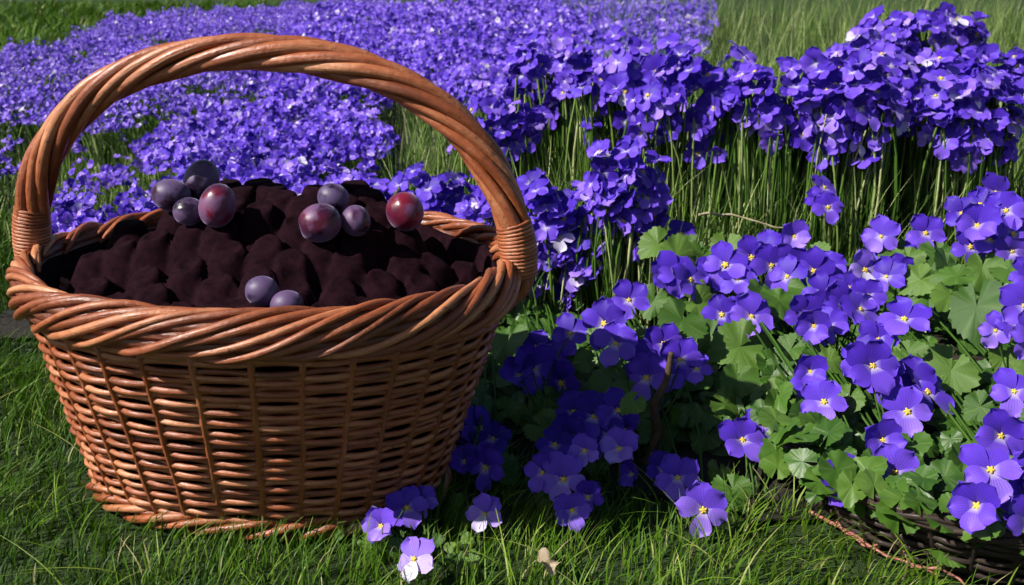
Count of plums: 10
